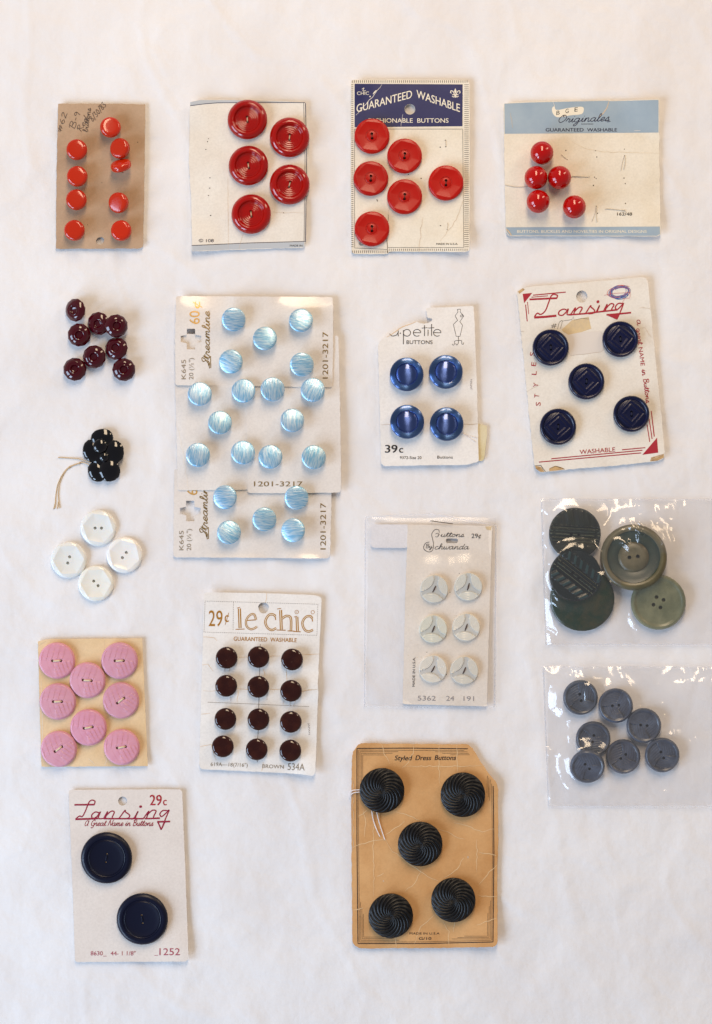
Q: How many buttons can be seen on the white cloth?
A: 112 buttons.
